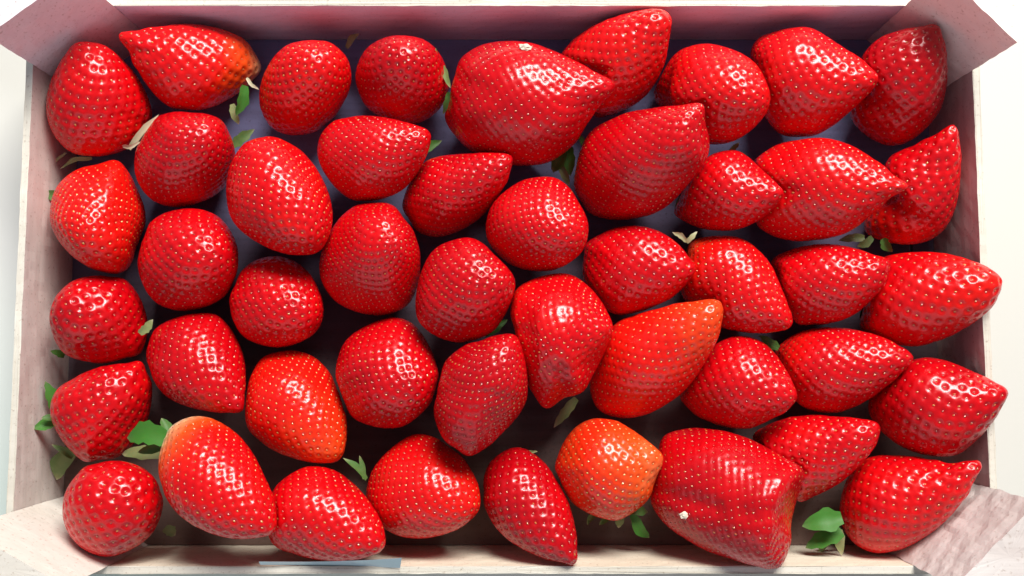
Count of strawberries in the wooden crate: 47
